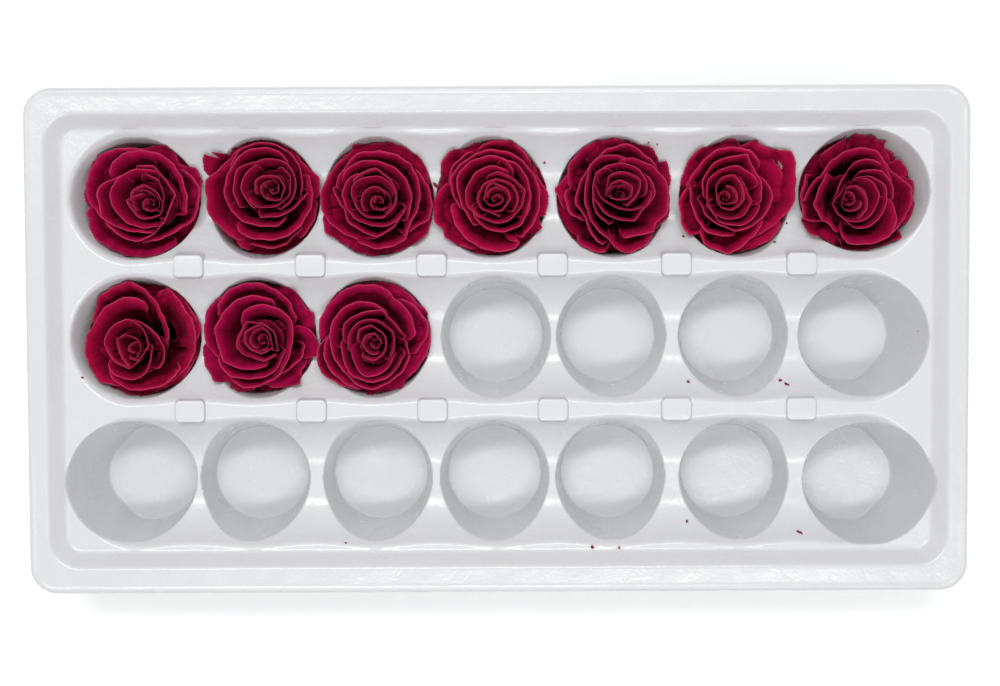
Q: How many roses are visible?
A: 10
